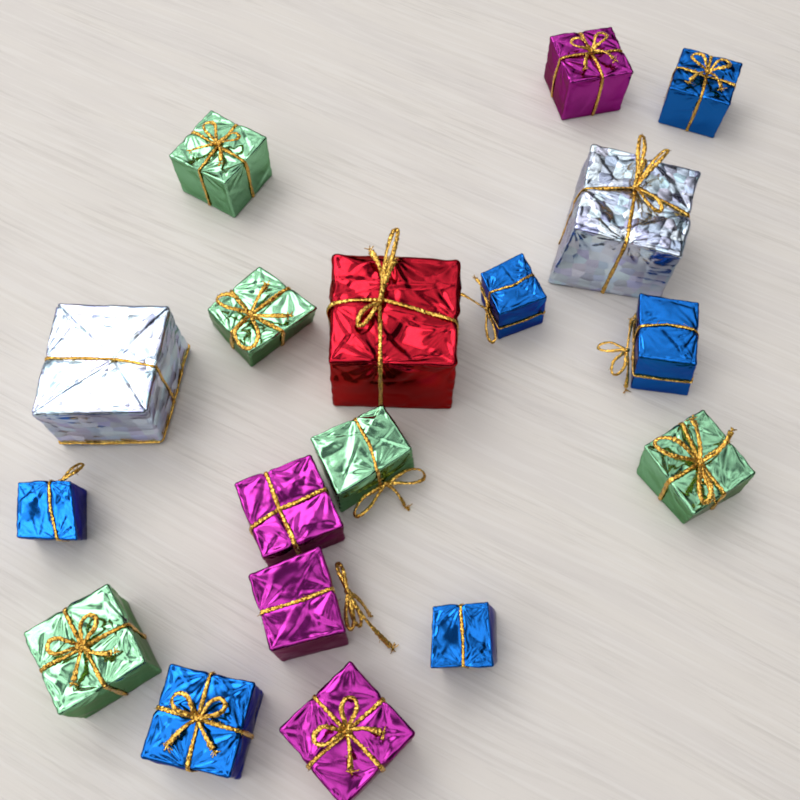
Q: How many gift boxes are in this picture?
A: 18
